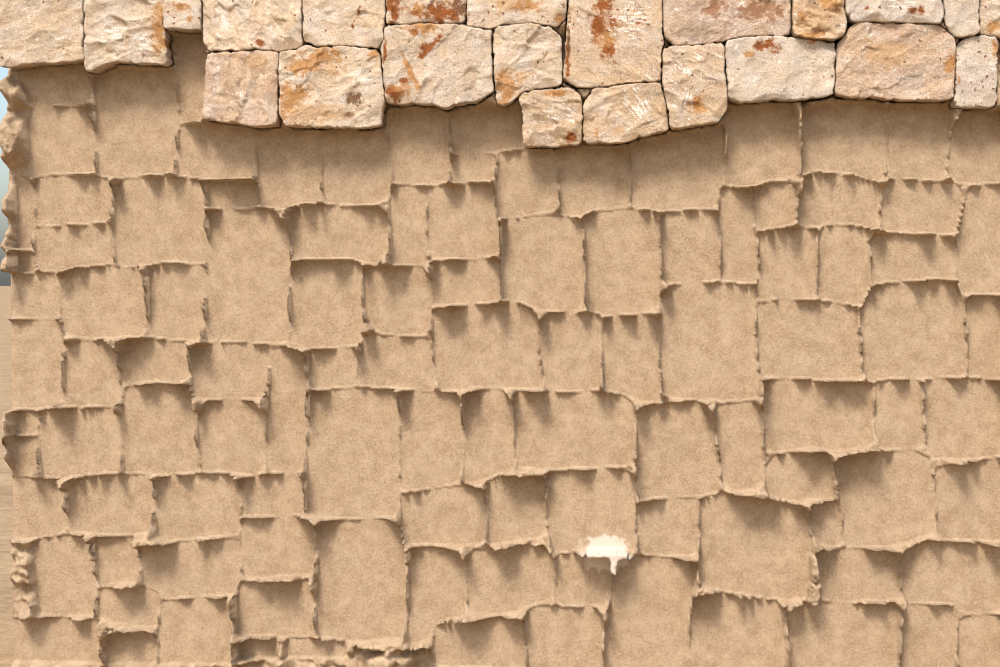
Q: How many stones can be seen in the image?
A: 23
